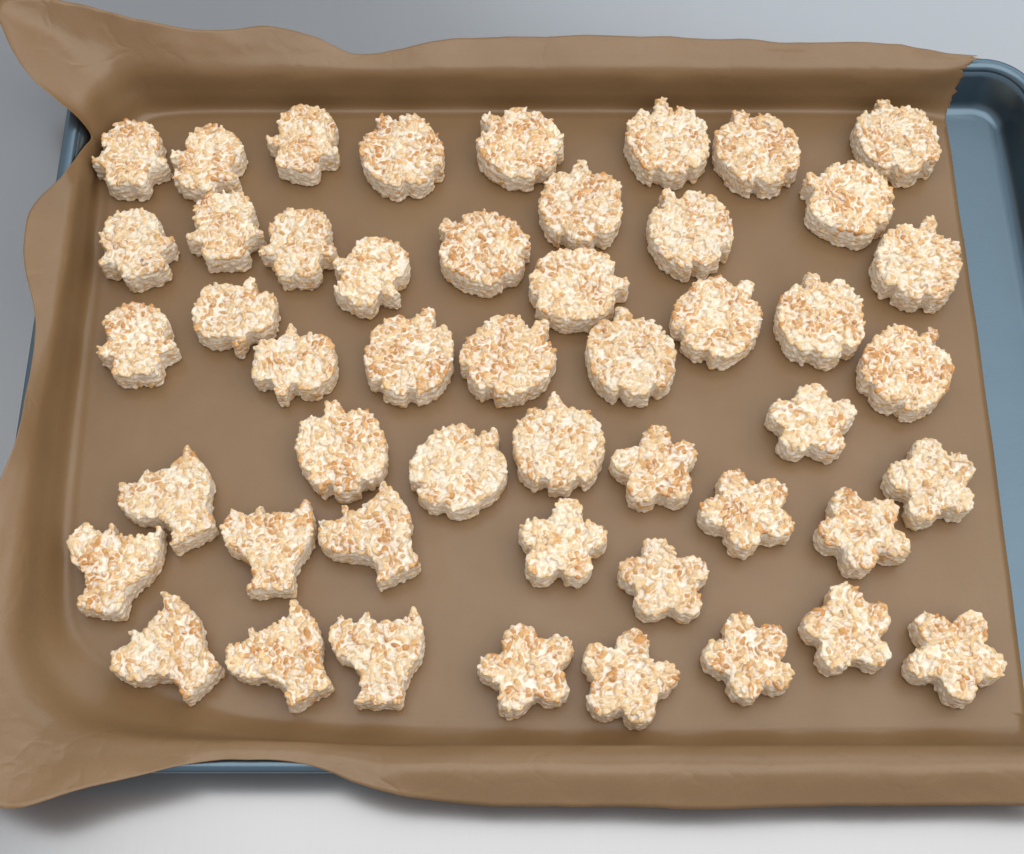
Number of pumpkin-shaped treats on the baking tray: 20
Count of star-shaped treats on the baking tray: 12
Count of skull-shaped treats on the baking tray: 10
